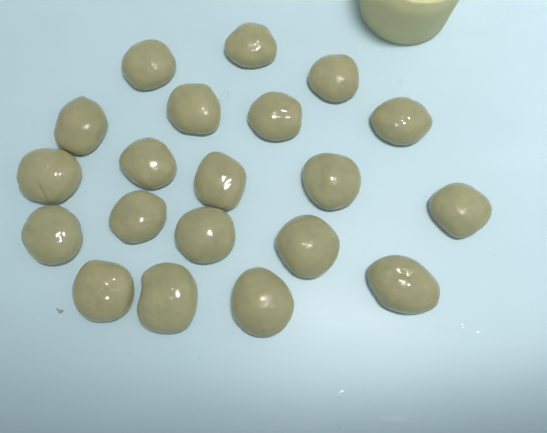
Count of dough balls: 20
